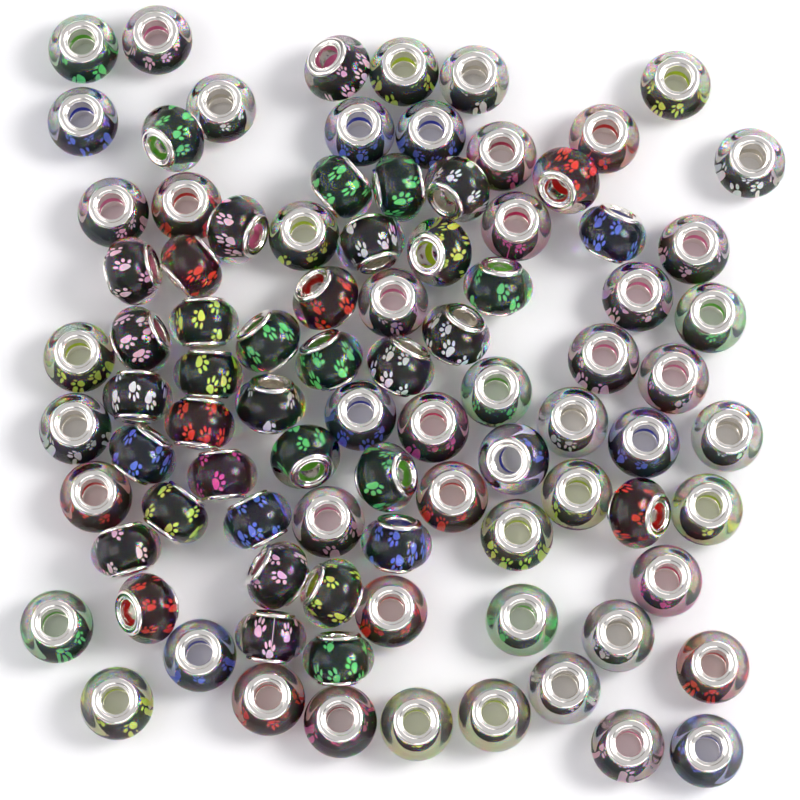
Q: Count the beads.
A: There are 90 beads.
